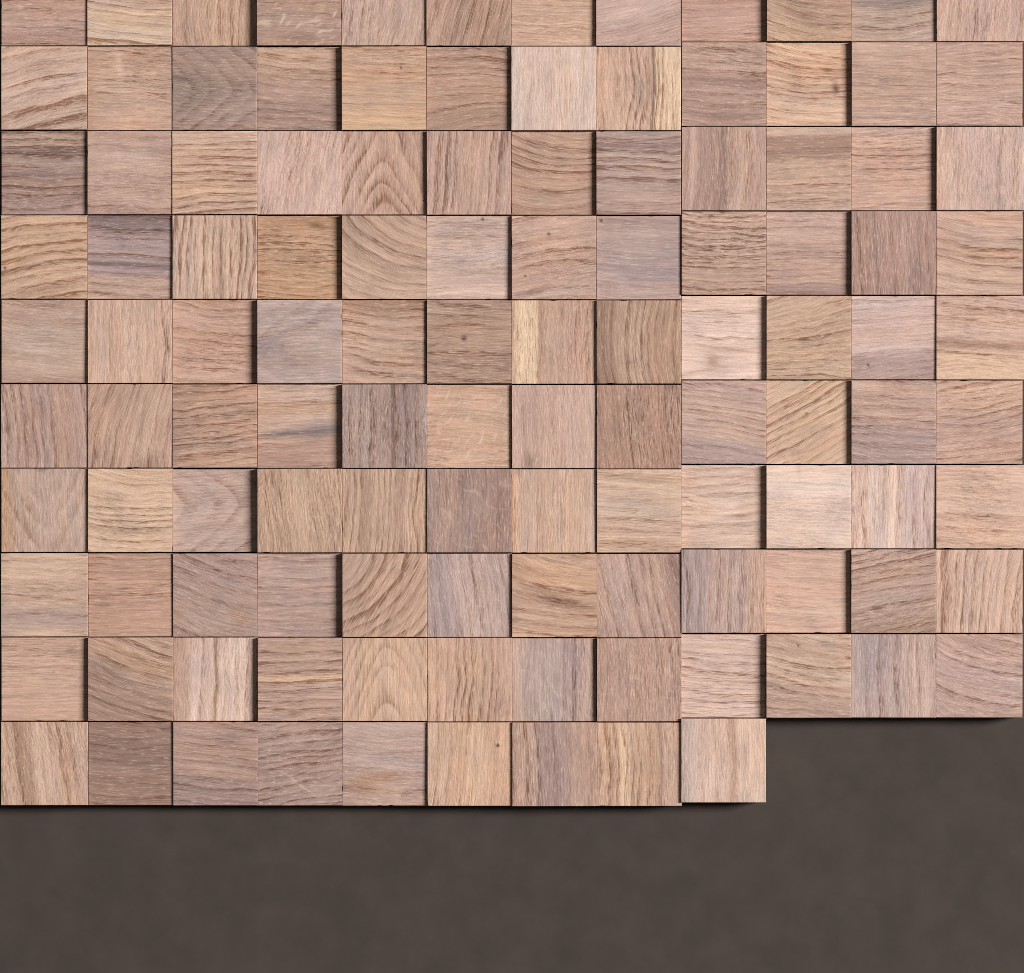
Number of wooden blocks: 117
